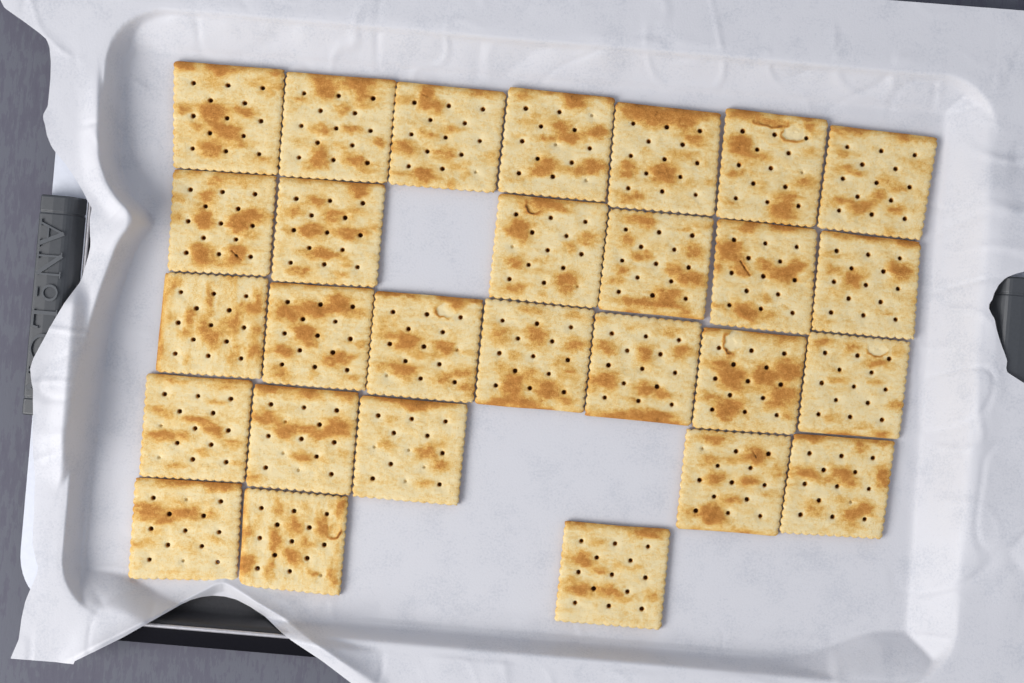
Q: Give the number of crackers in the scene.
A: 28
